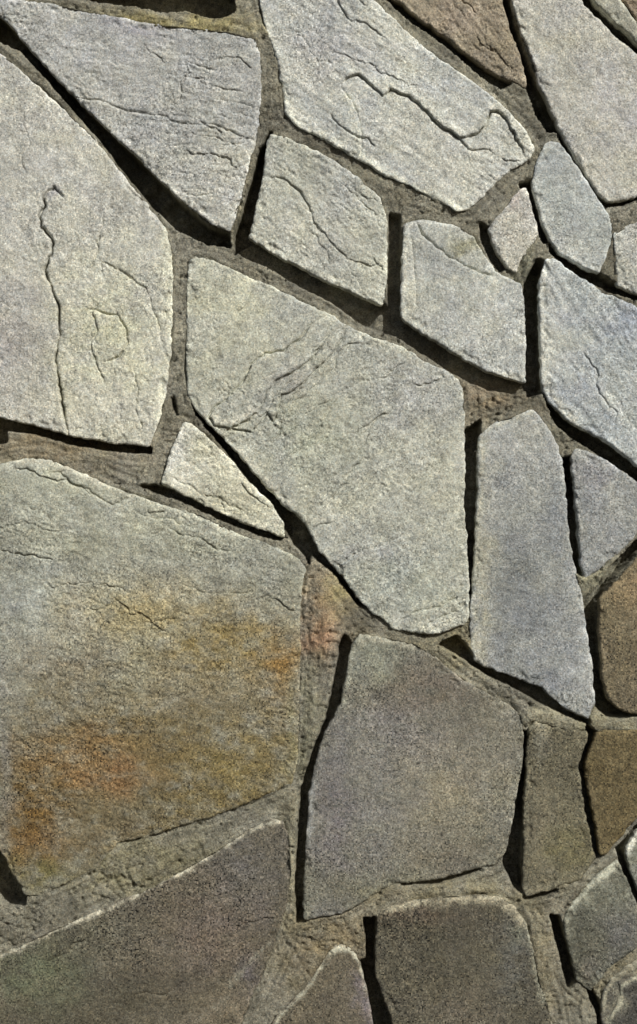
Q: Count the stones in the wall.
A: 28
